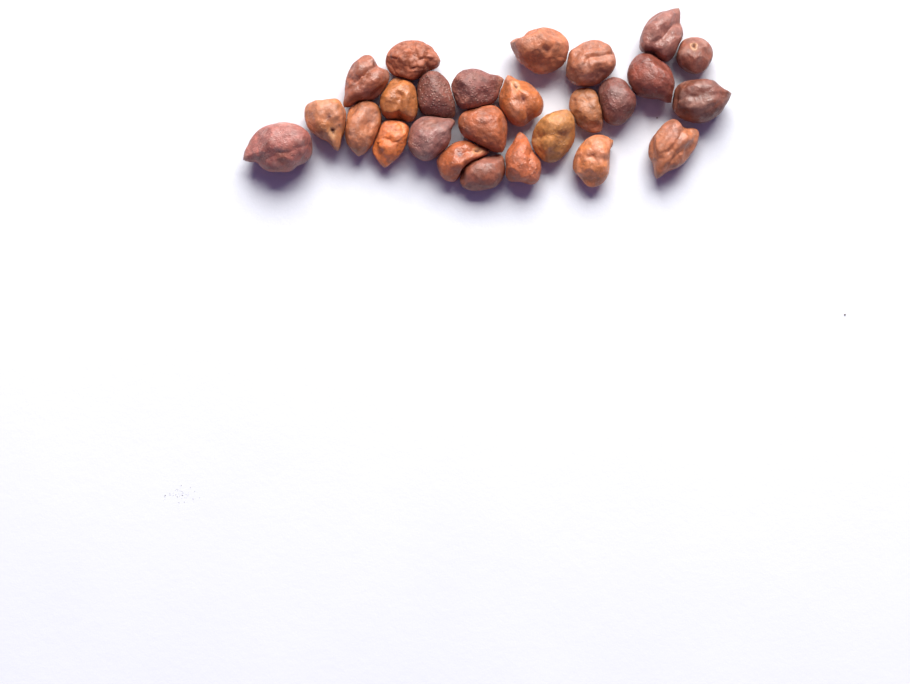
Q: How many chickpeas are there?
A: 26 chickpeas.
